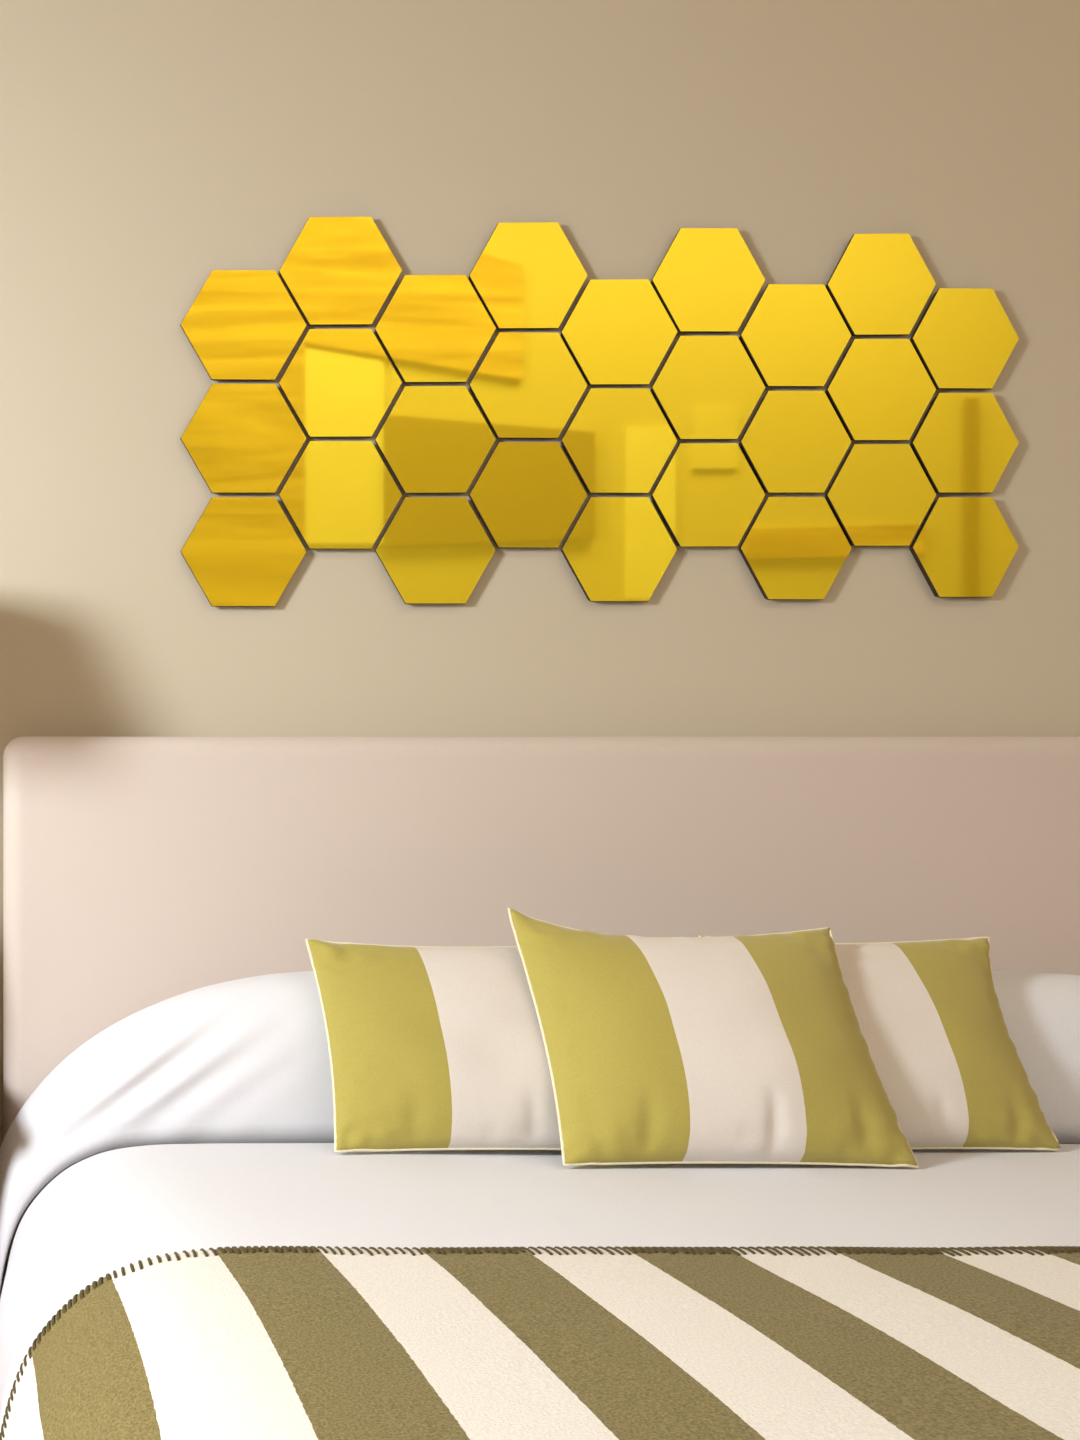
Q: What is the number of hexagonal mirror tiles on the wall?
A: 27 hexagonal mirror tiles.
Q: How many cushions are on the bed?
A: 3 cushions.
